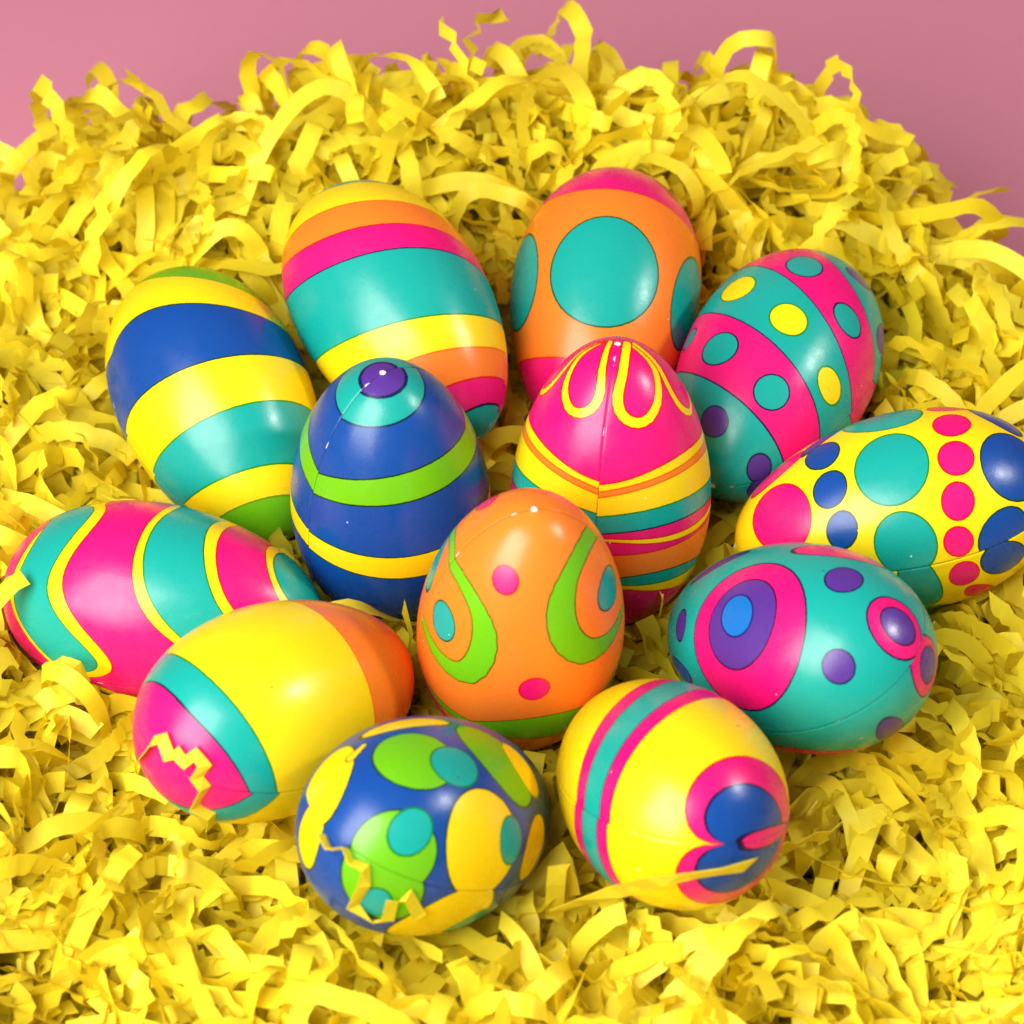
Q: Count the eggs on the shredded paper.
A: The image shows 13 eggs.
